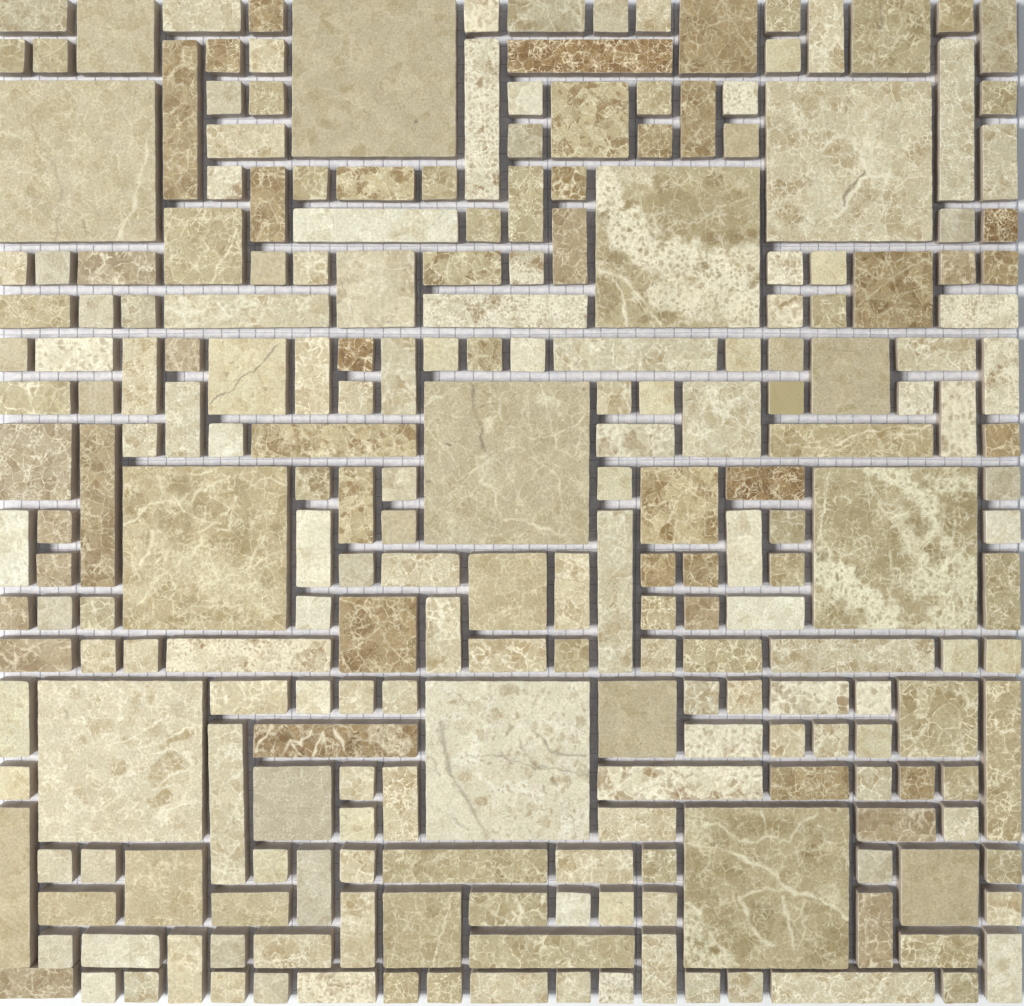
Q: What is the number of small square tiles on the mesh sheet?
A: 122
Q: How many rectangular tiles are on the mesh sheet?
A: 85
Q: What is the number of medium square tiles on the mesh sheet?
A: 20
